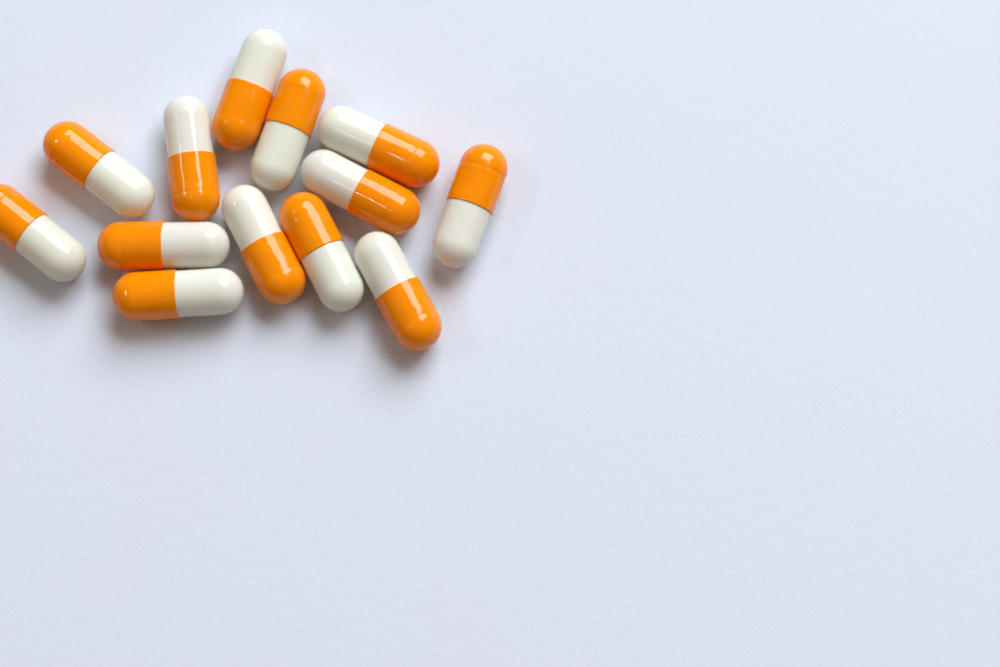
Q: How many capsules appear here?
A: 13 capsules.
